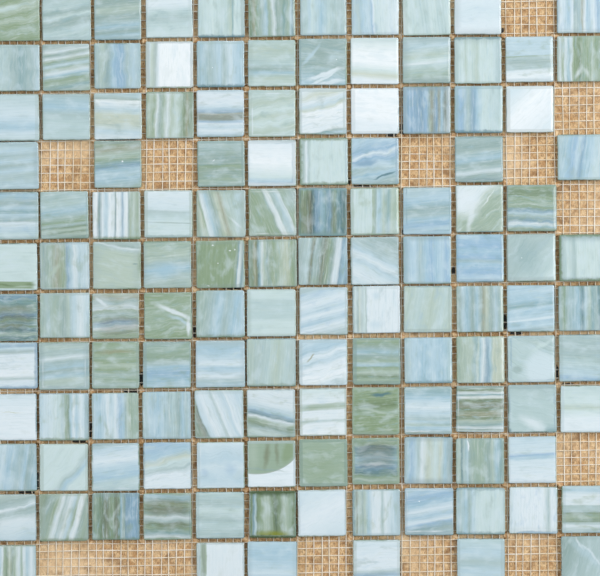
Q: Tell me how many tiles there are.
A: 130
